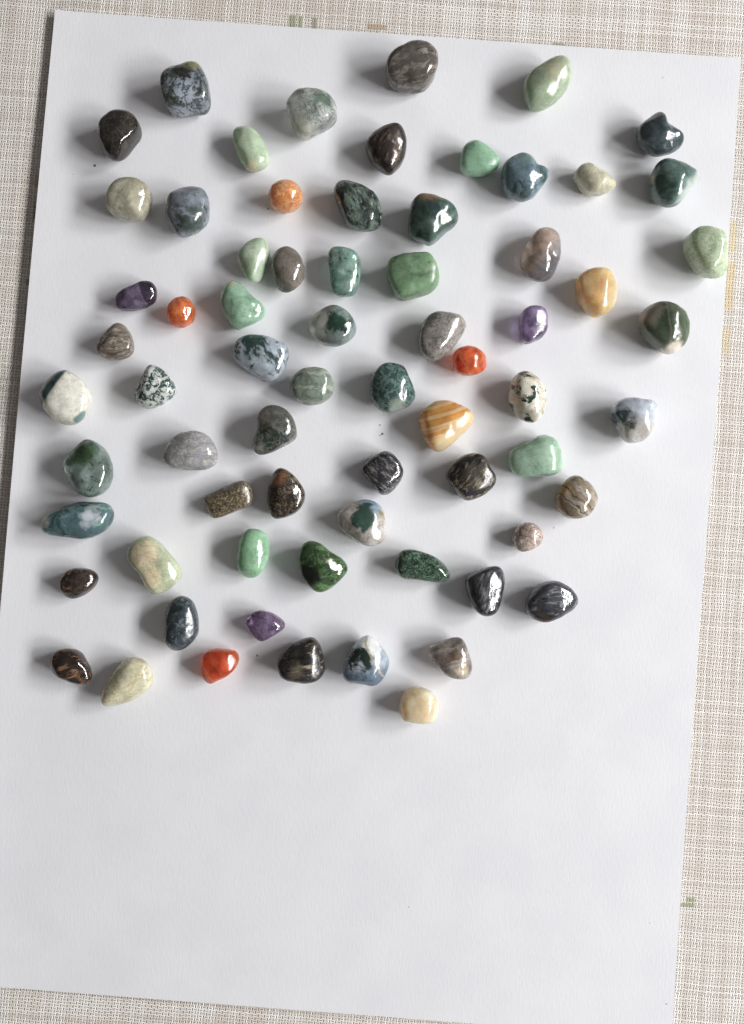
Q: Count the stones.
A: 69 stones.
